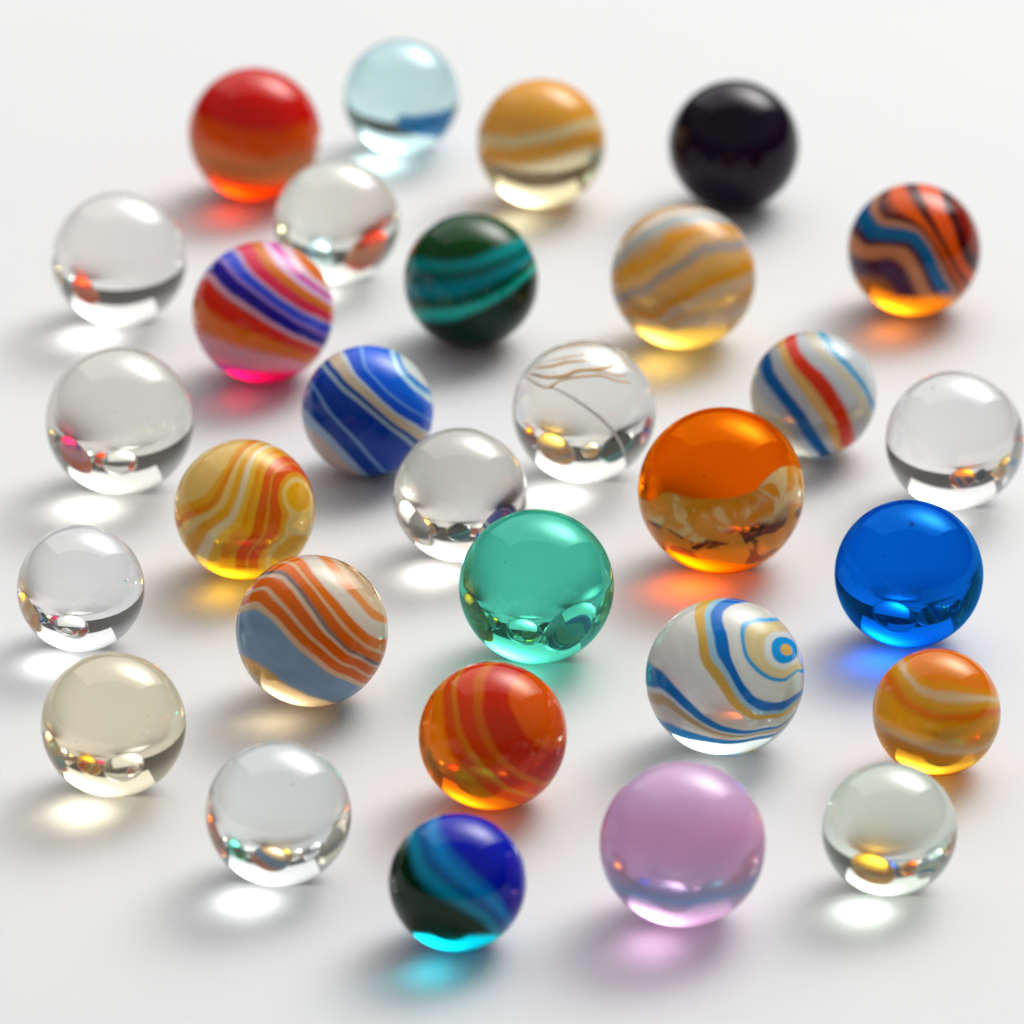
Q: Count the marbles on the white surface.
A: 30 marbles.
